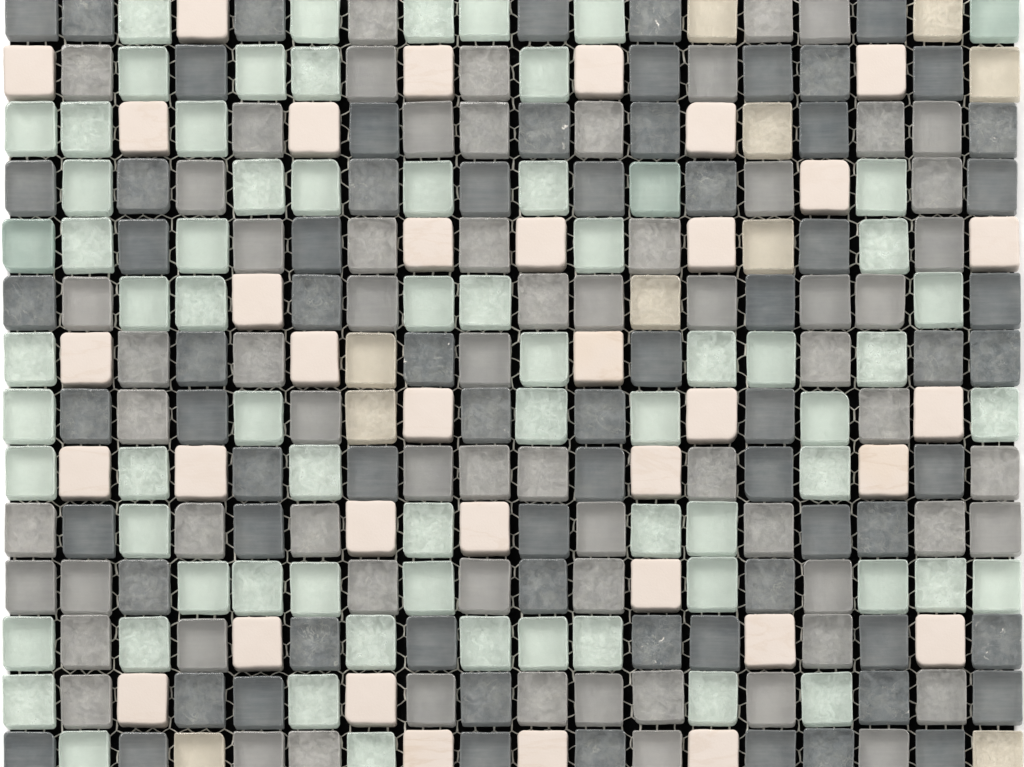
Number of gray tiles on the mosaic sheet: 138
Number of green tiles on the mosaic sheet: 69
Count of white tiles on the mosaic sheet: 35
